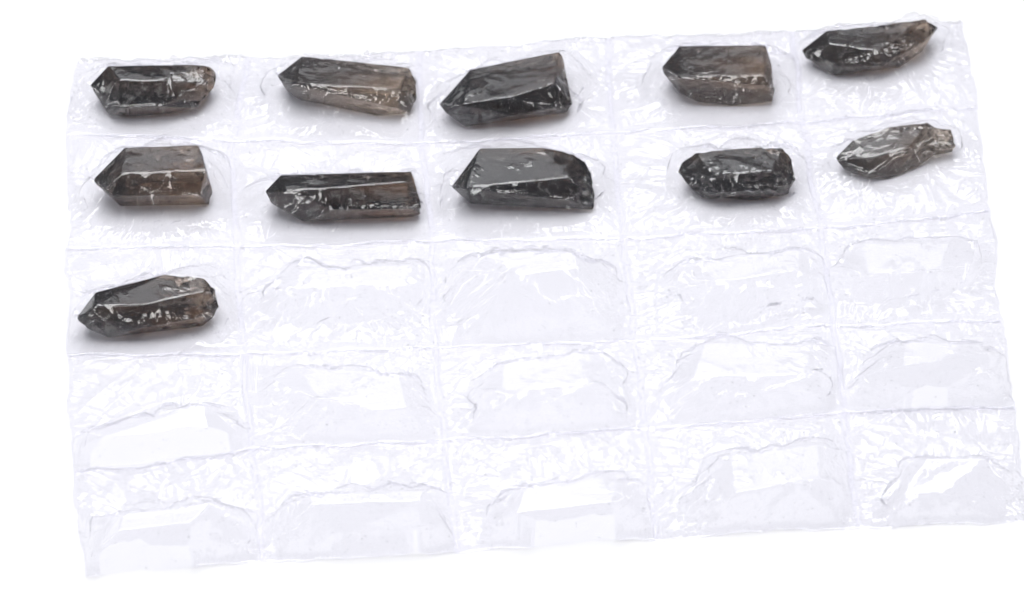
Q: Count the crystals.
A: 11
